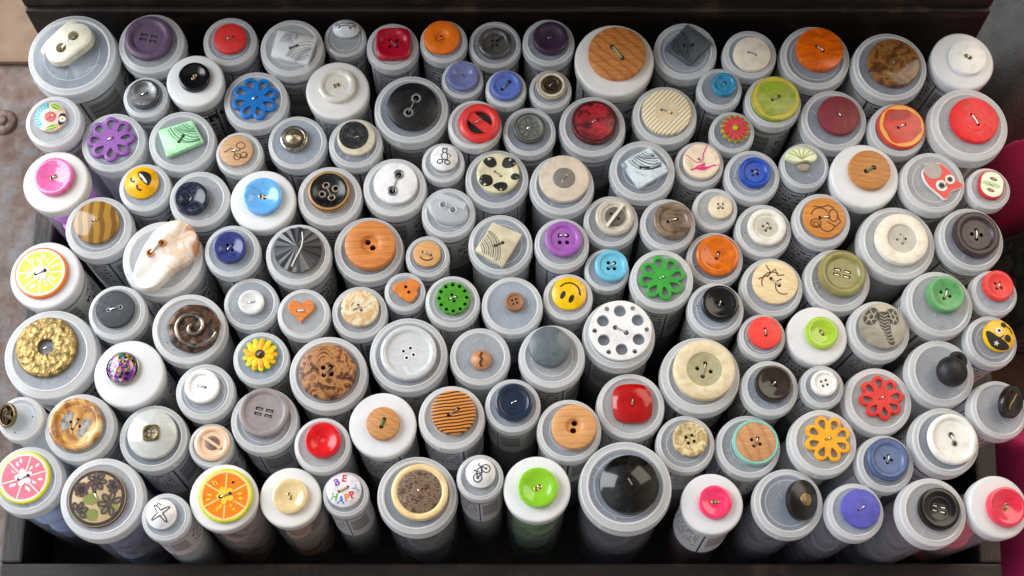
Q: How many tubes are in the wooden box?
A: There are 139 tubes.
